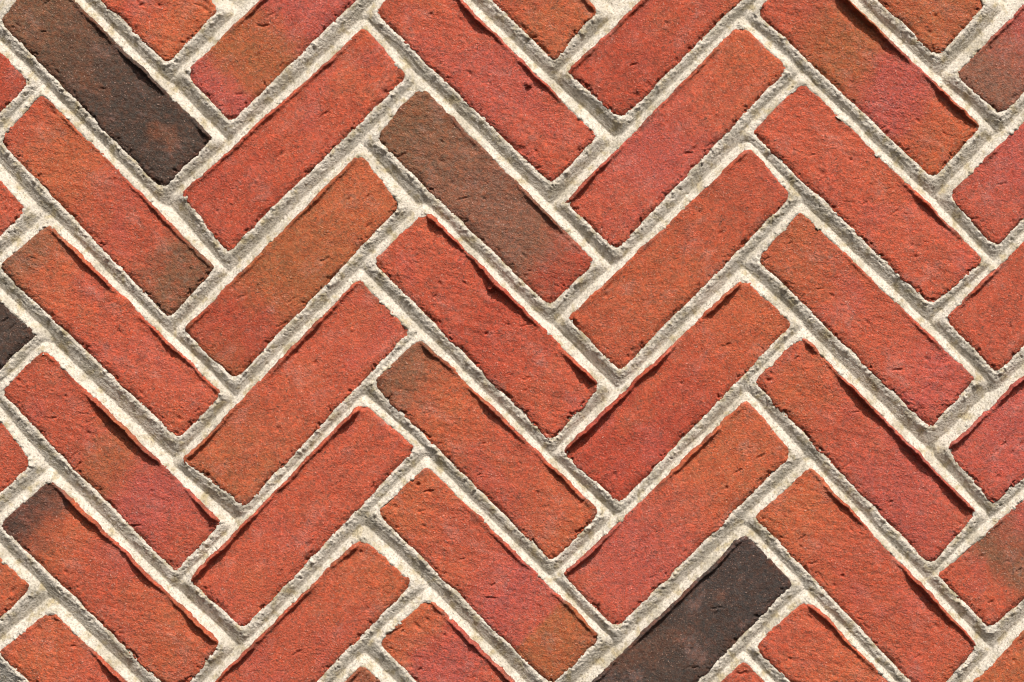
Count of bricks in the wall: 46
